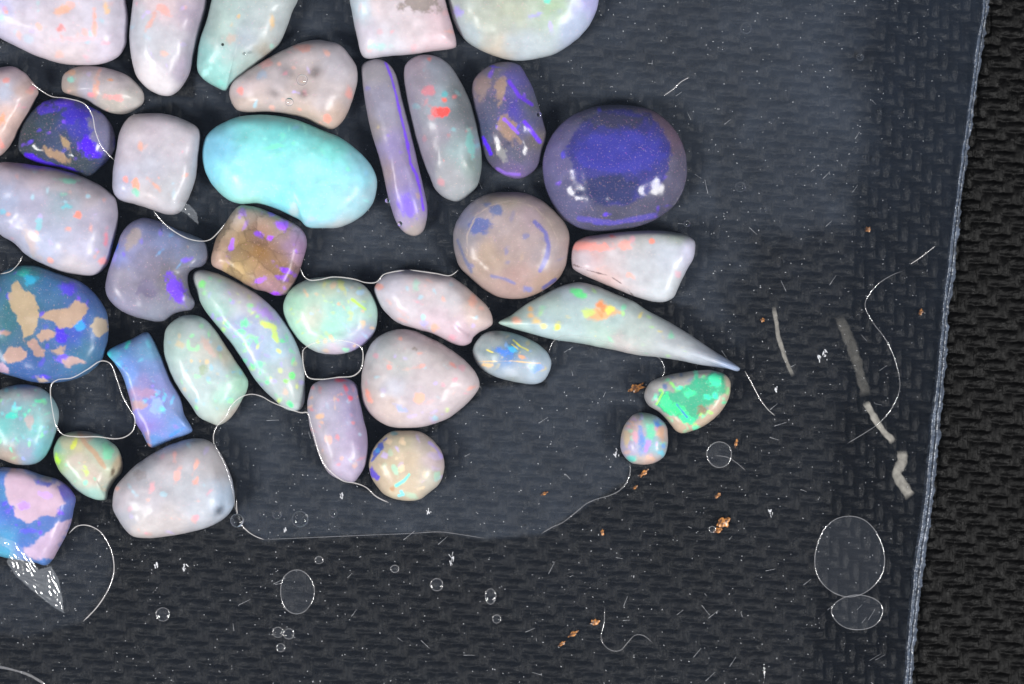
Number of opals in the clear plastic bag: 37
